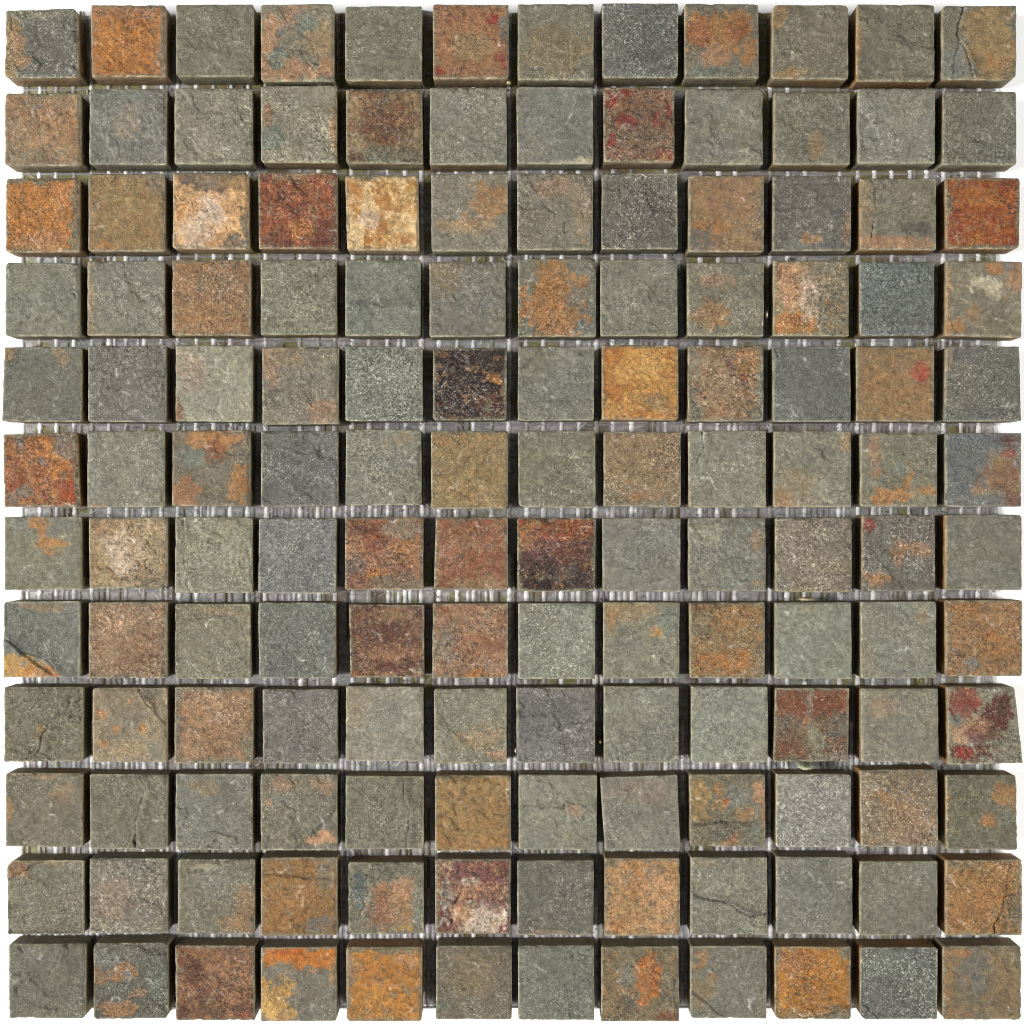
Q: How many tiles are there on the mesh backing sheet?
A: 144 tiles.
